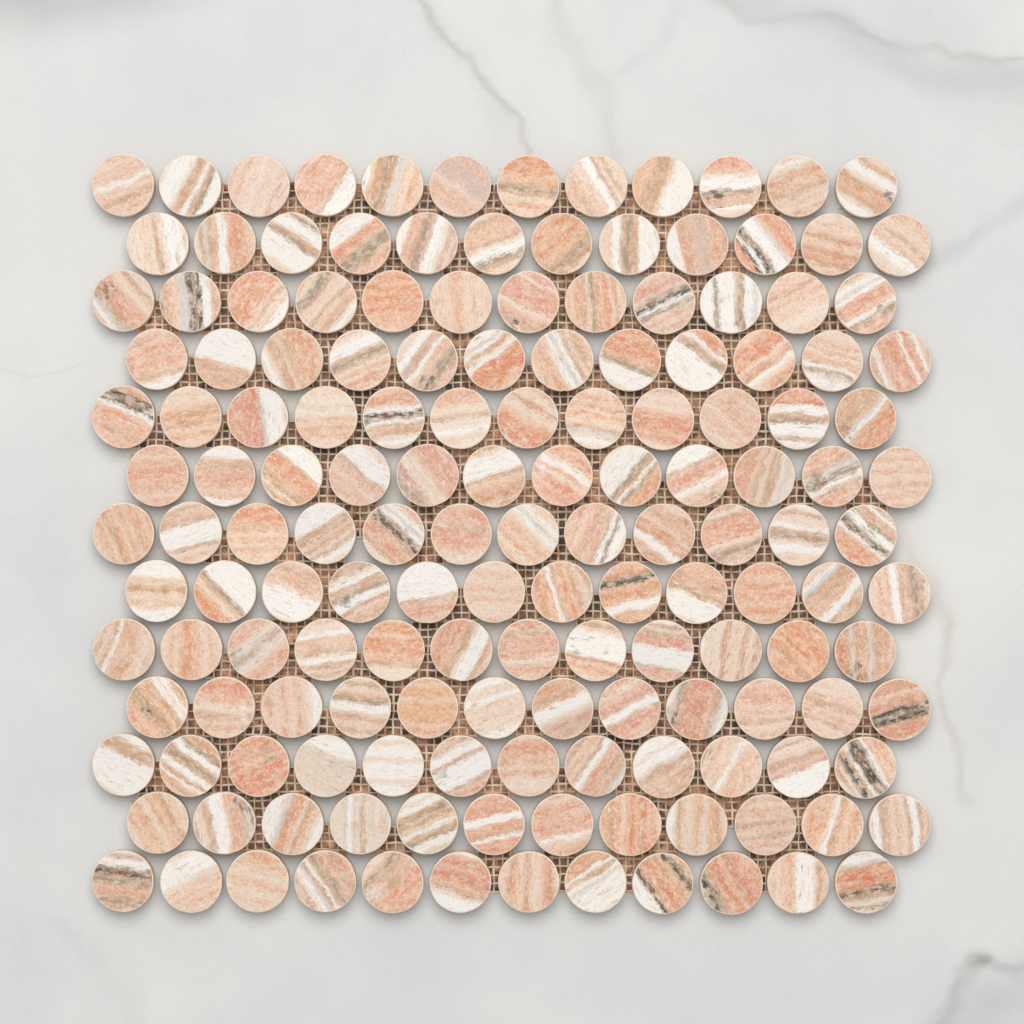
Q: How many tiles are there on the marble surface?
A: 156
